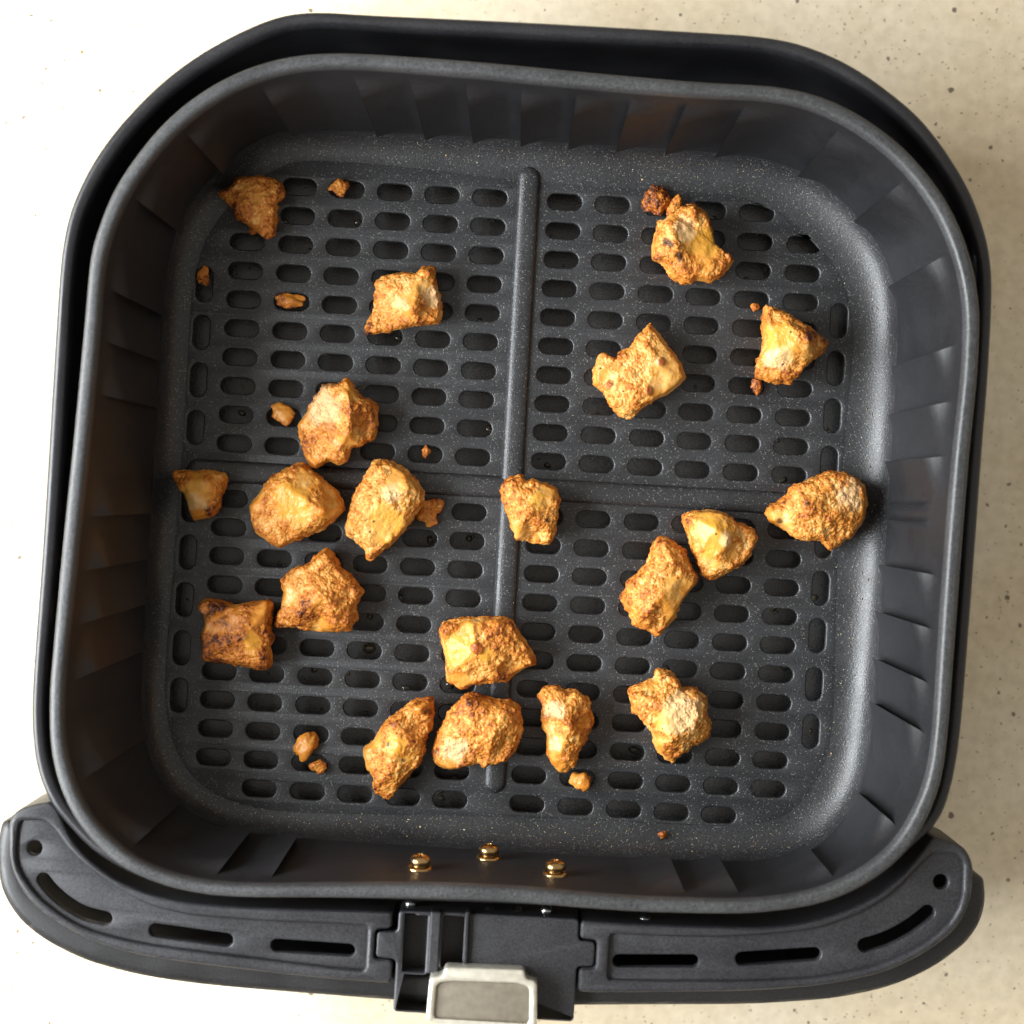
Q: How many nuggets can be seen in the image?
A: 20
